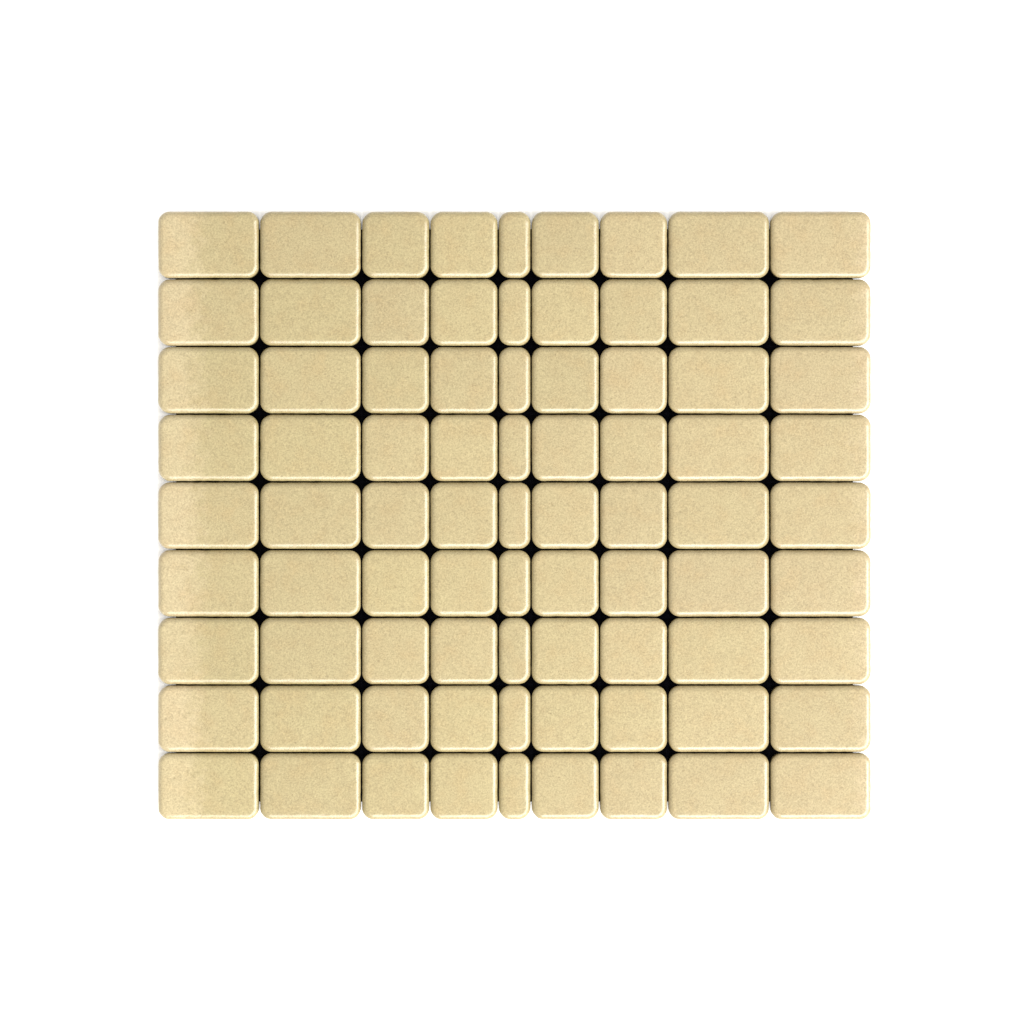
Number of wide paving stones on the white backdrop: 36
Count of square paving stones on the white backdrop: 36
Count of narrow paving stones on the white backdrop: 9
